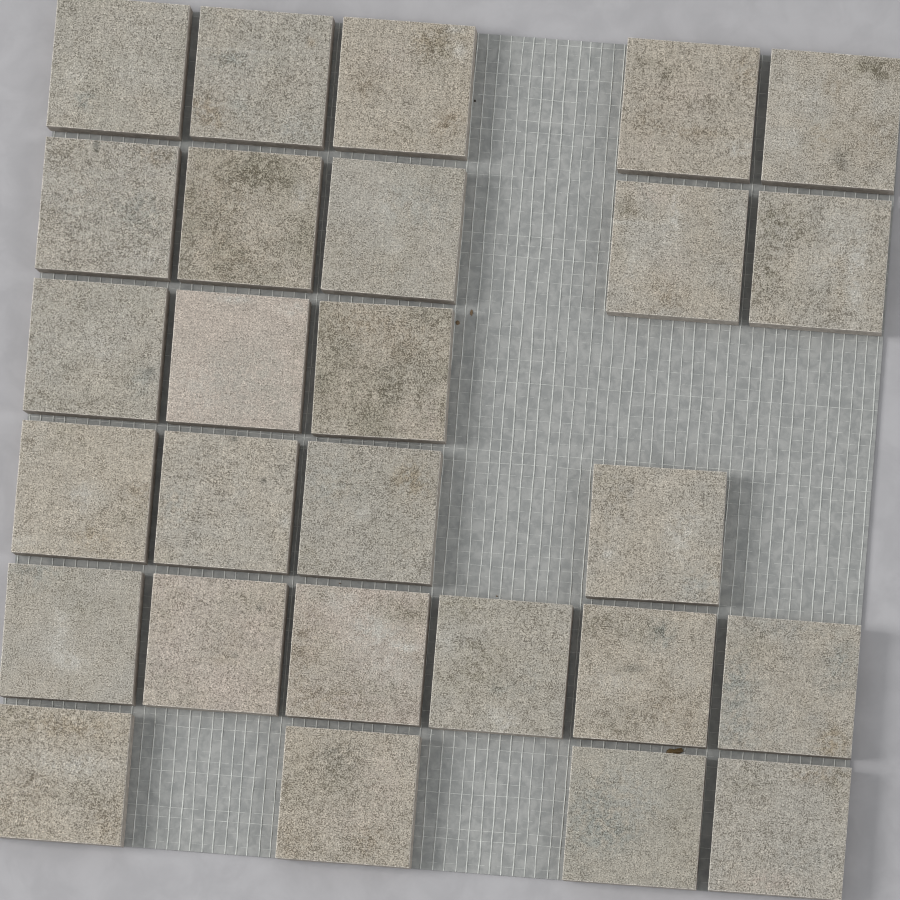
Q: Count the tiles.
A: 27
